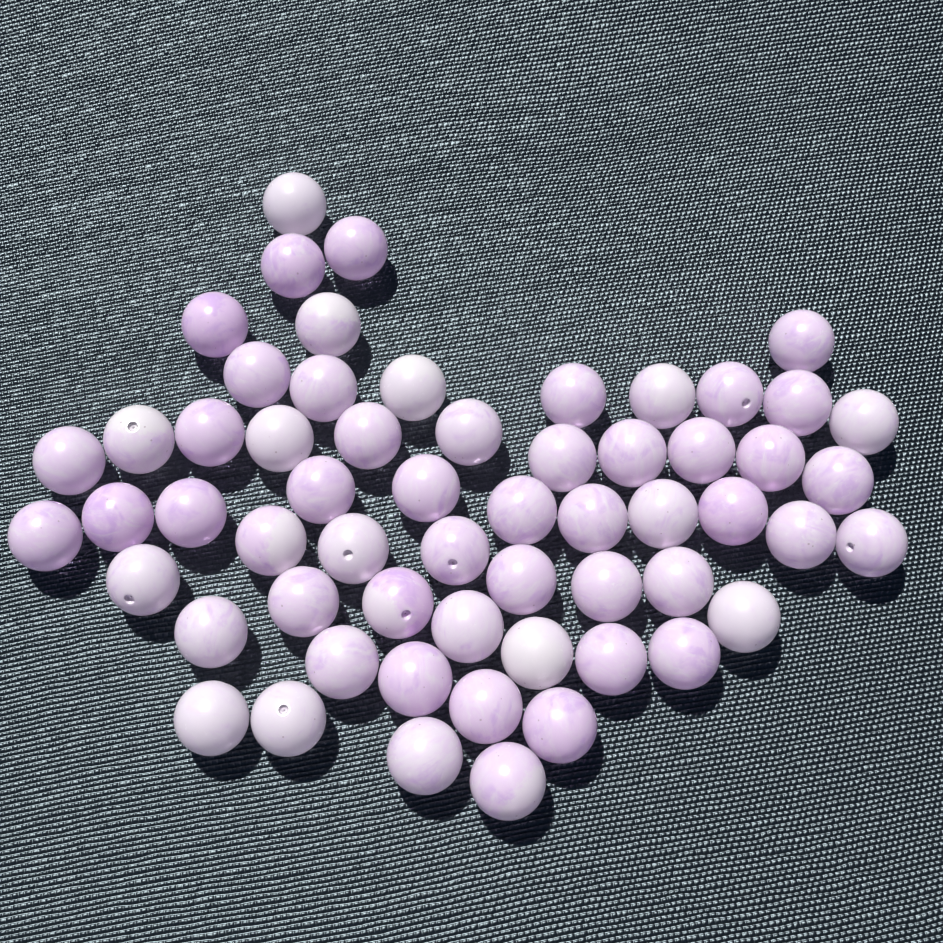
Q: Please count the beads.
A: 59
